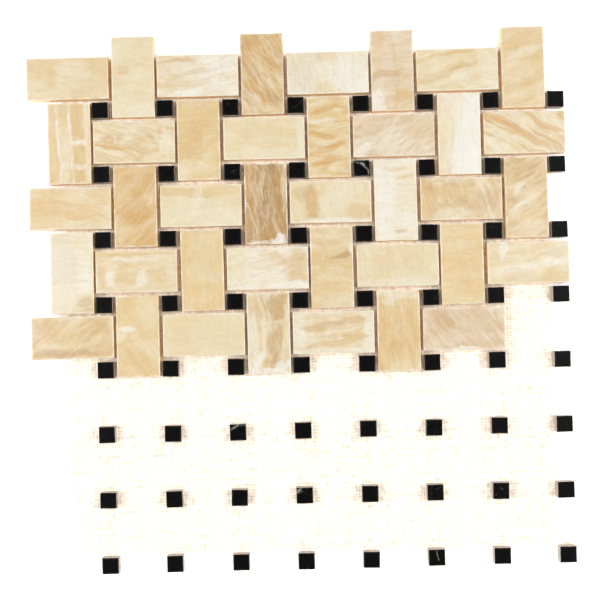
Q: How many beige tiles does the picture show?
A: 39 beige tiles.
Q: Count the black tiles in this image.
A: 64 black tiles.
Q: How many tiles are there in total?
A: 103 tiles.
